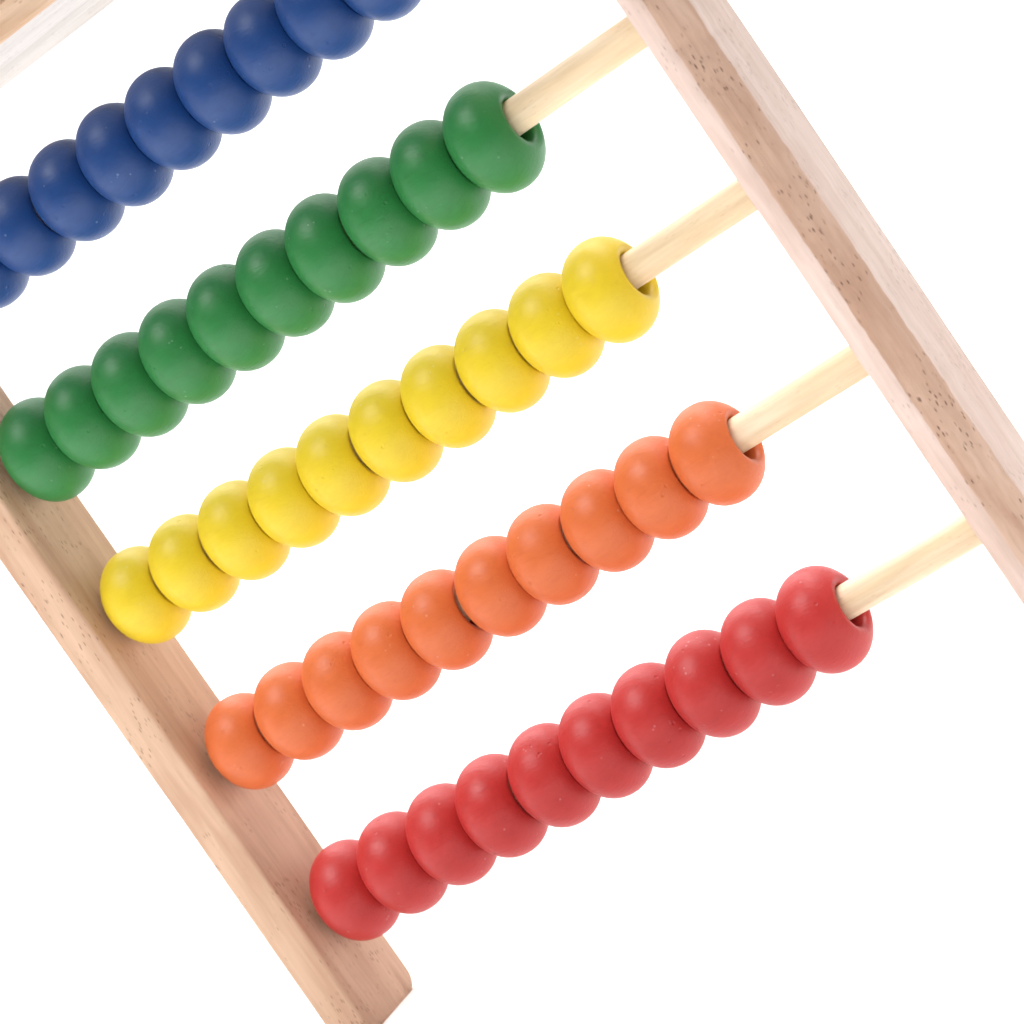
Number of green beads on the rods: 10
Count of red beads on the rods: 10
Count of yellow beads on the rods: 10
